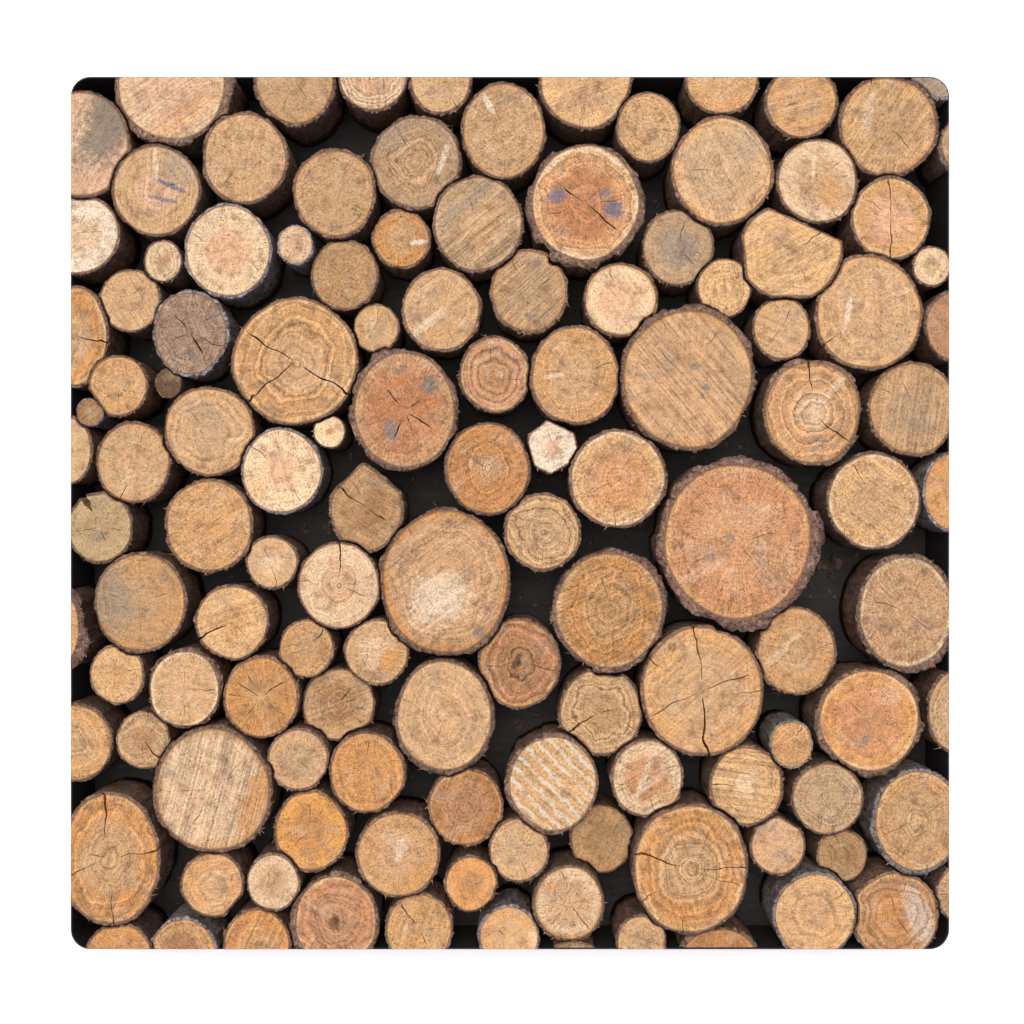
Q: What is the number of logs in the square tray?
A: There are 124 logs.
